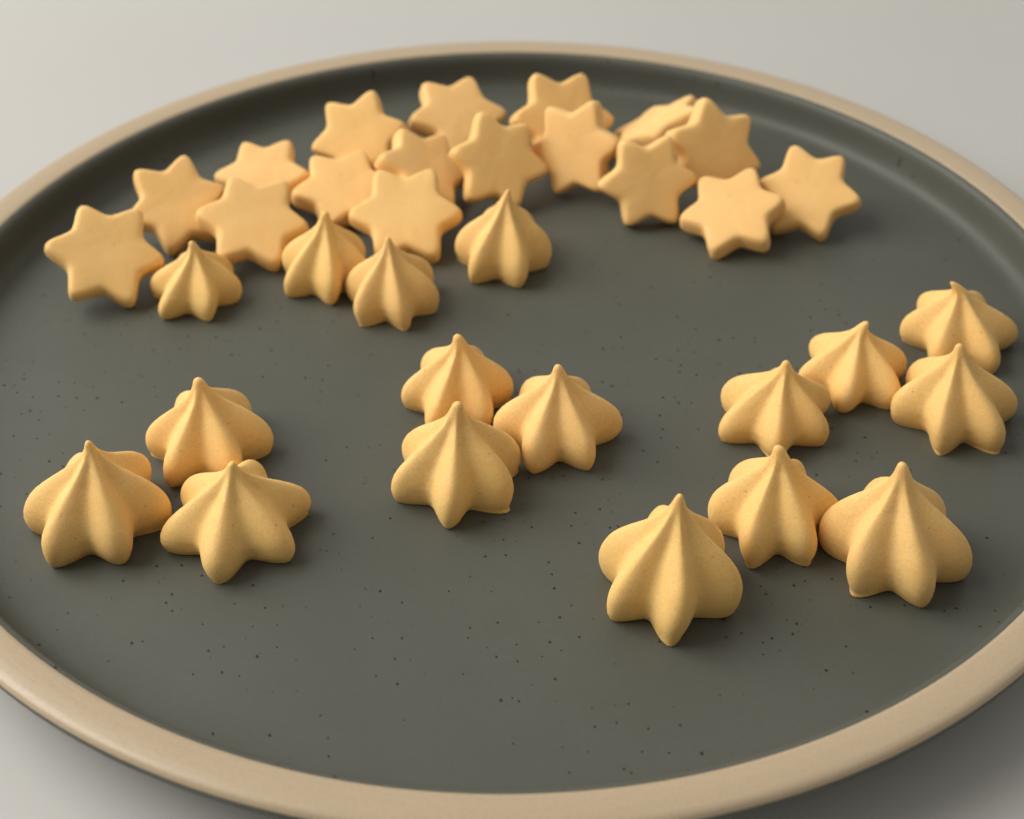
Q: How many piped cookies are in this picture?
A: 17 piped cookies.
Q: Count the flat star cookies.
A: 17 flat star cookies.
